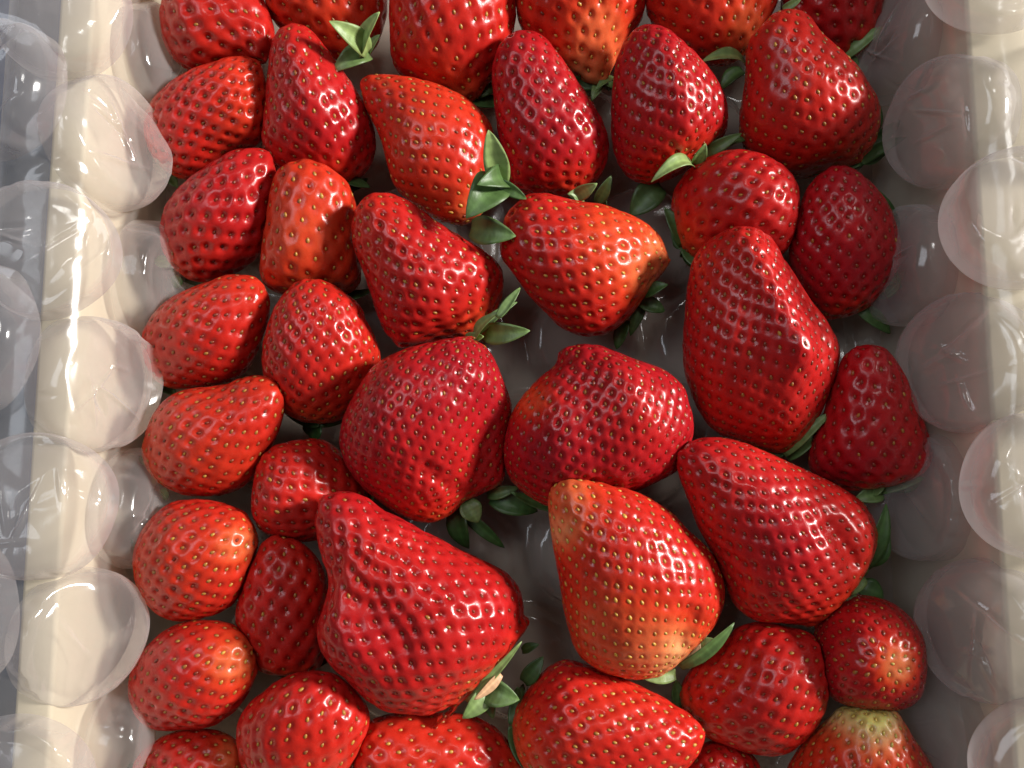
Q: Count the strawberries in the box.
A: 40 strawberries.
